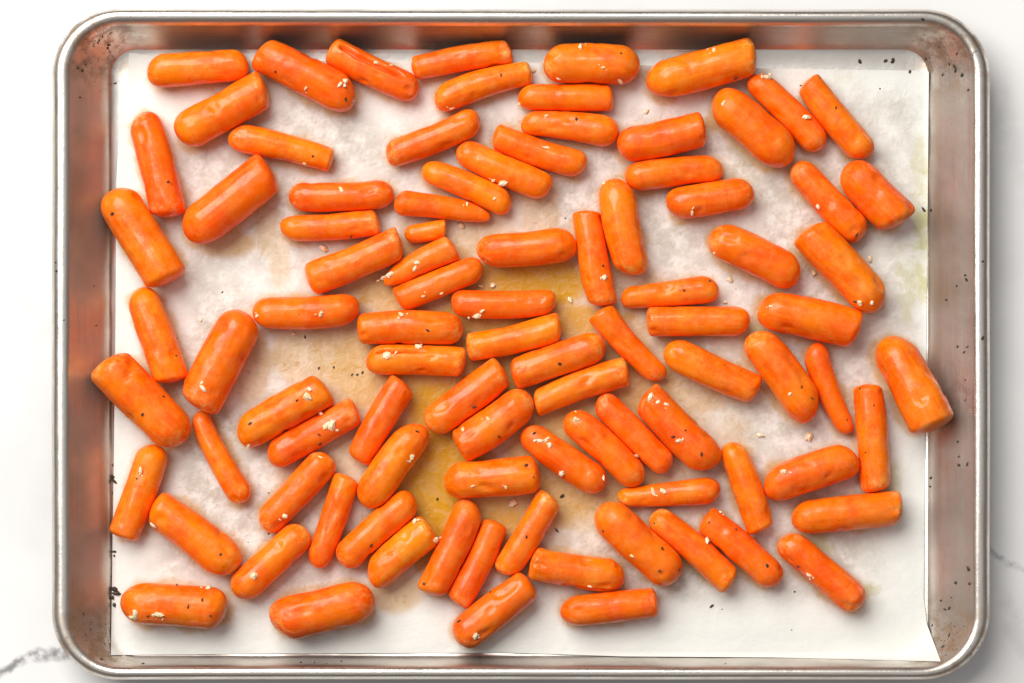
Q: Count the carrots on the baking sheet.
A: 92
